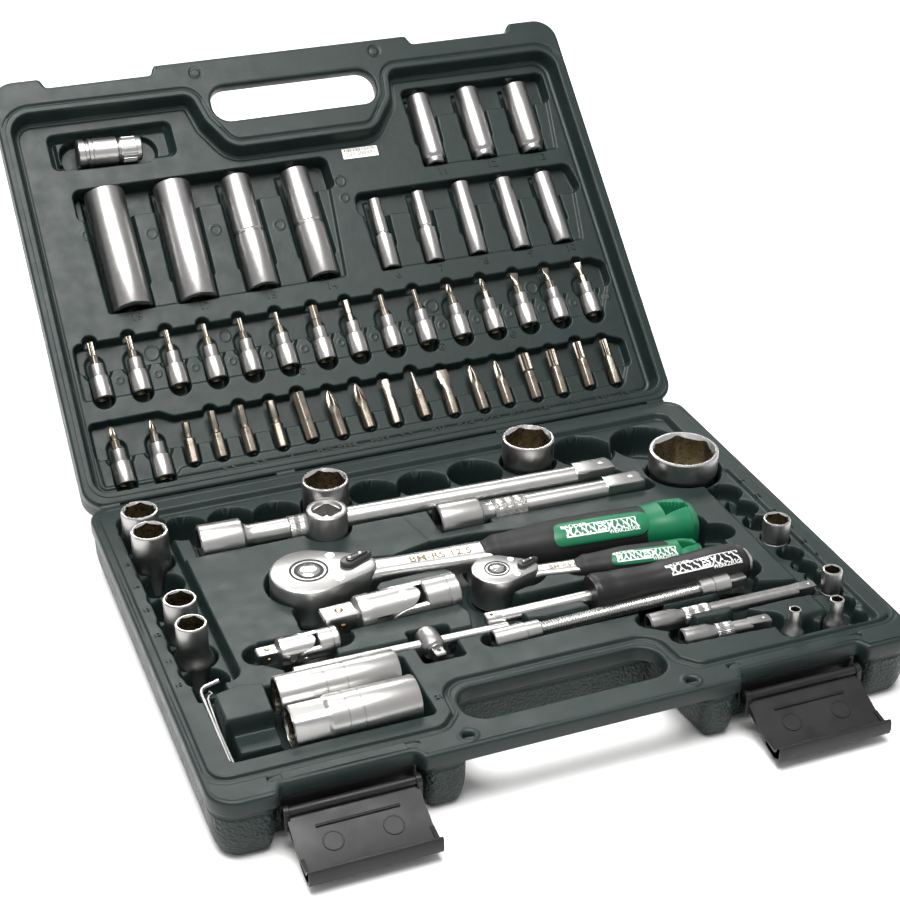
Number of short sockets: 11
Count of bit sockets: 17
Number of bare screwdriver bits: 16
